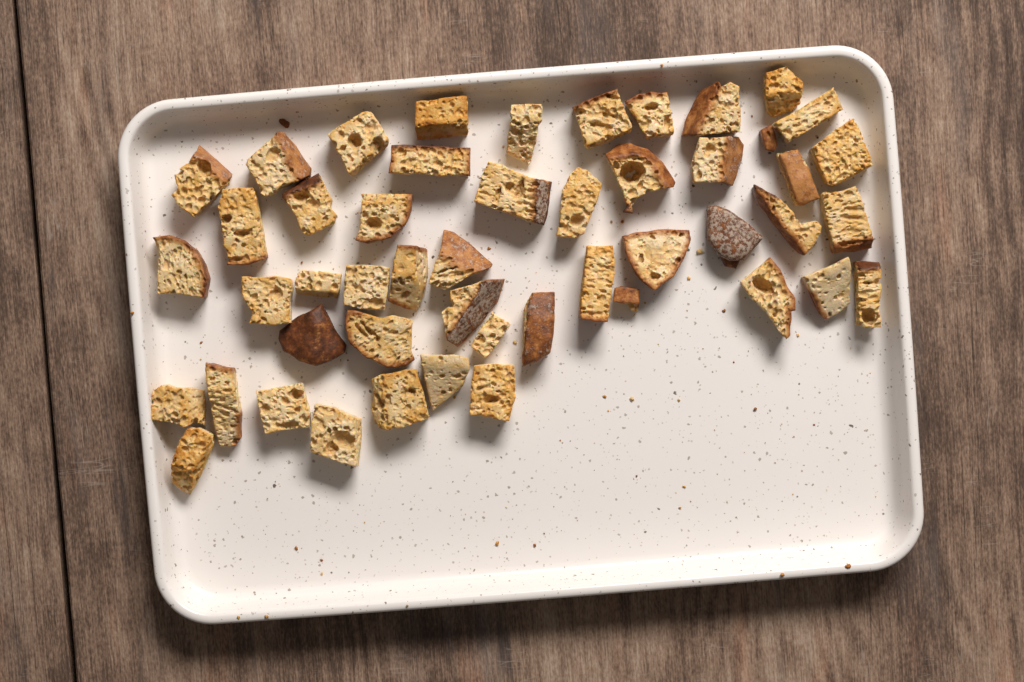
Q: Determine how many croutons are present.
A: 49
